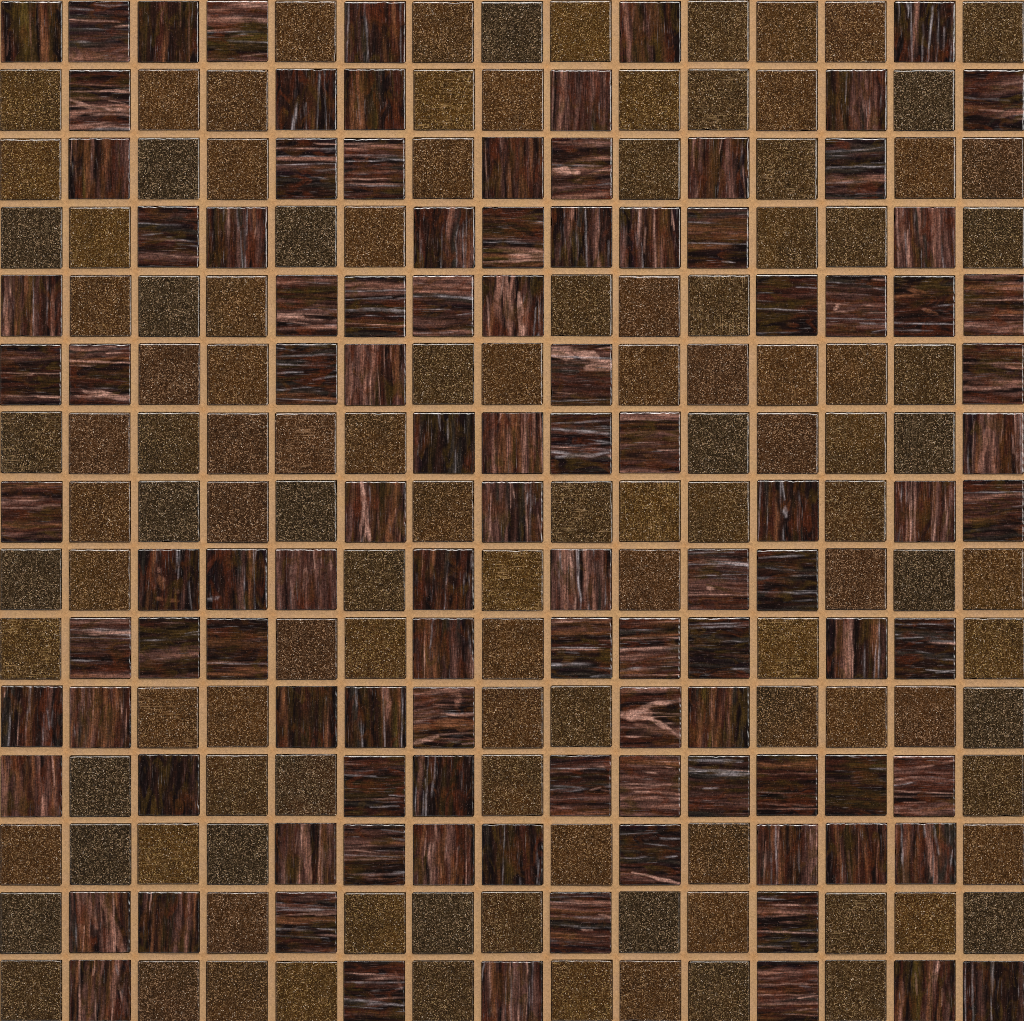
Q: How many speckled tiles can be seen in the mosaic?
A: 119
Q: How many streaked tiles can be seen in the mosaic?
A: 106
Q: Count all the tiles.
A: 225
